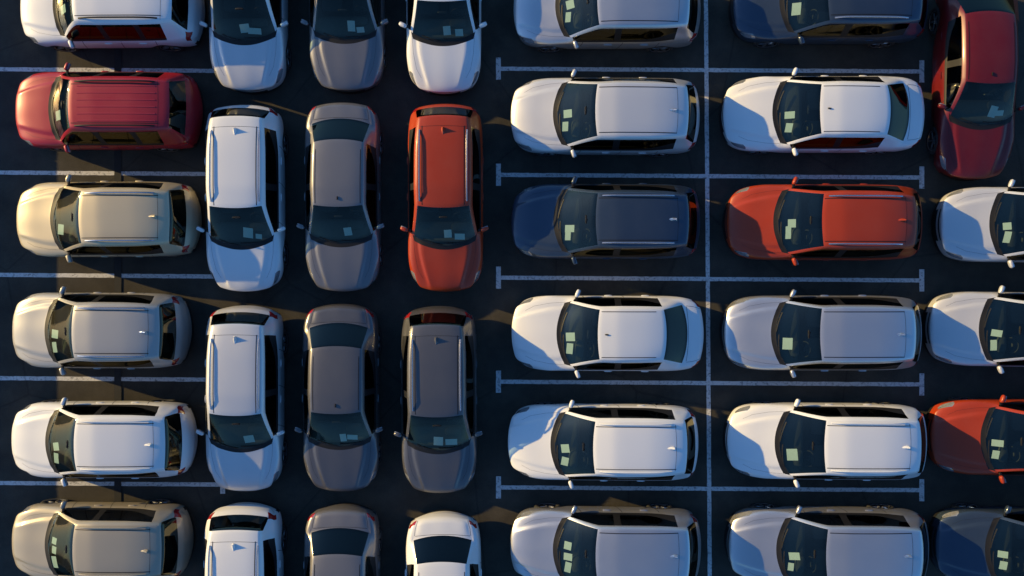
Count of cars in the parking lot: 35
